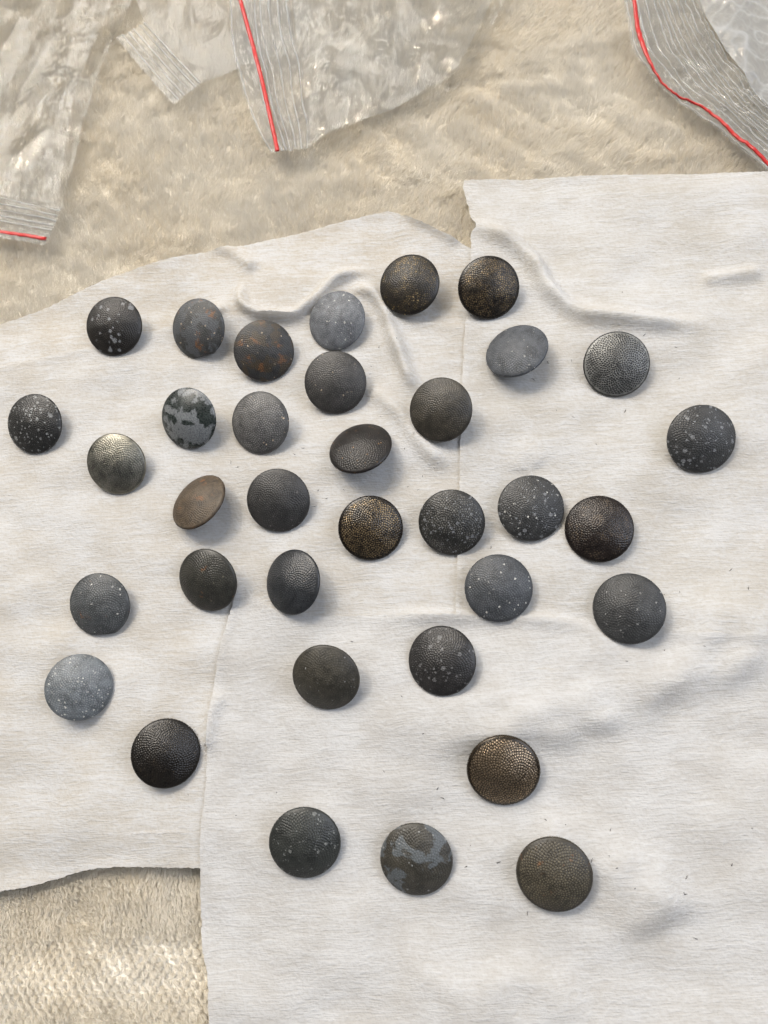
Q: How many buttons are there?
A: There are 35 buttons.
